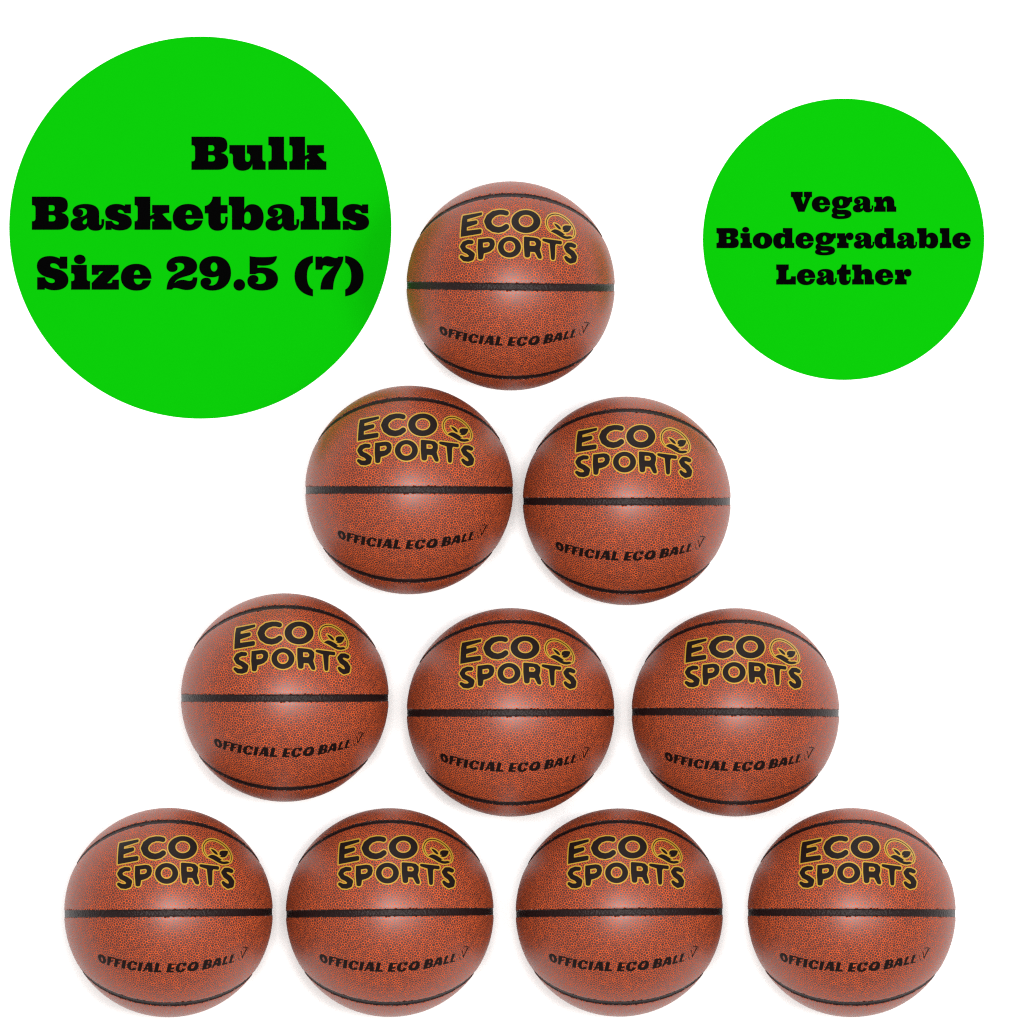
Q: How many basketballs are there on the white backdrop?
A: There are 10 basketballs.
